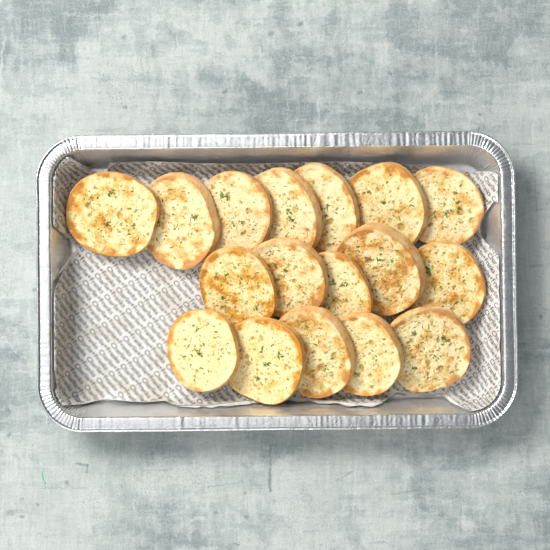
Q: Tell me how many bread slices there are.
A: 17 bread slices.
